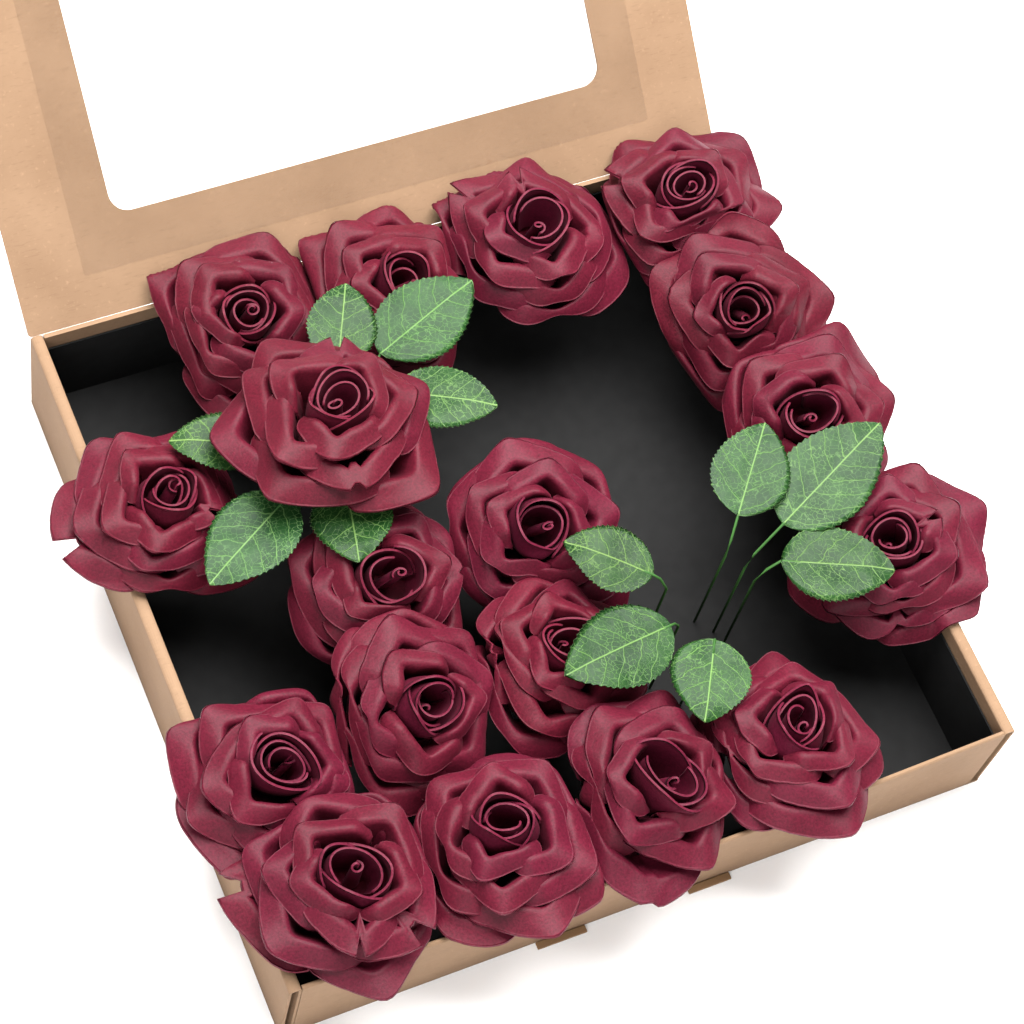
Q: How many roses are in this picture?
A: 18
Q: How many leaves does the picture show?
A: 12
